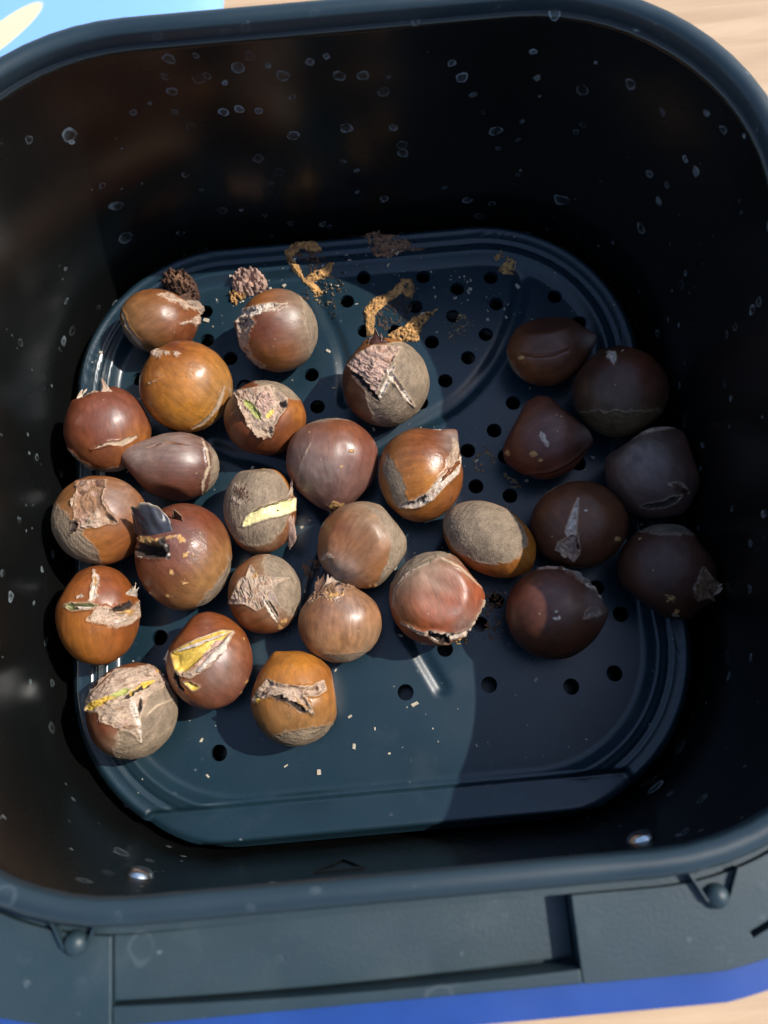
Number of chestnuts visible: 28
